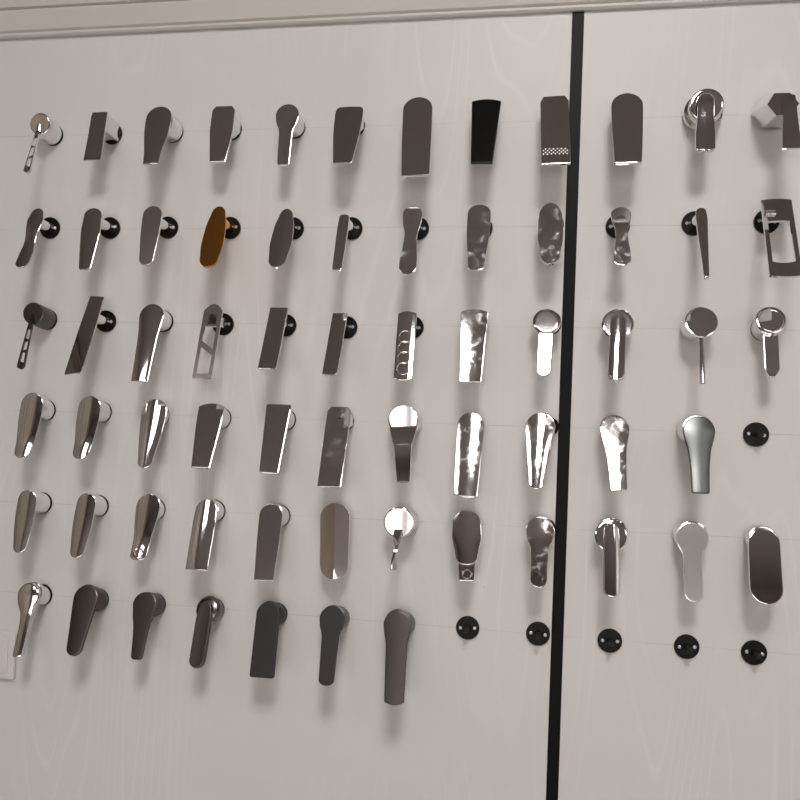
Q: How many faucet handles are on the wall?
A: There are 66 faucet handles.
